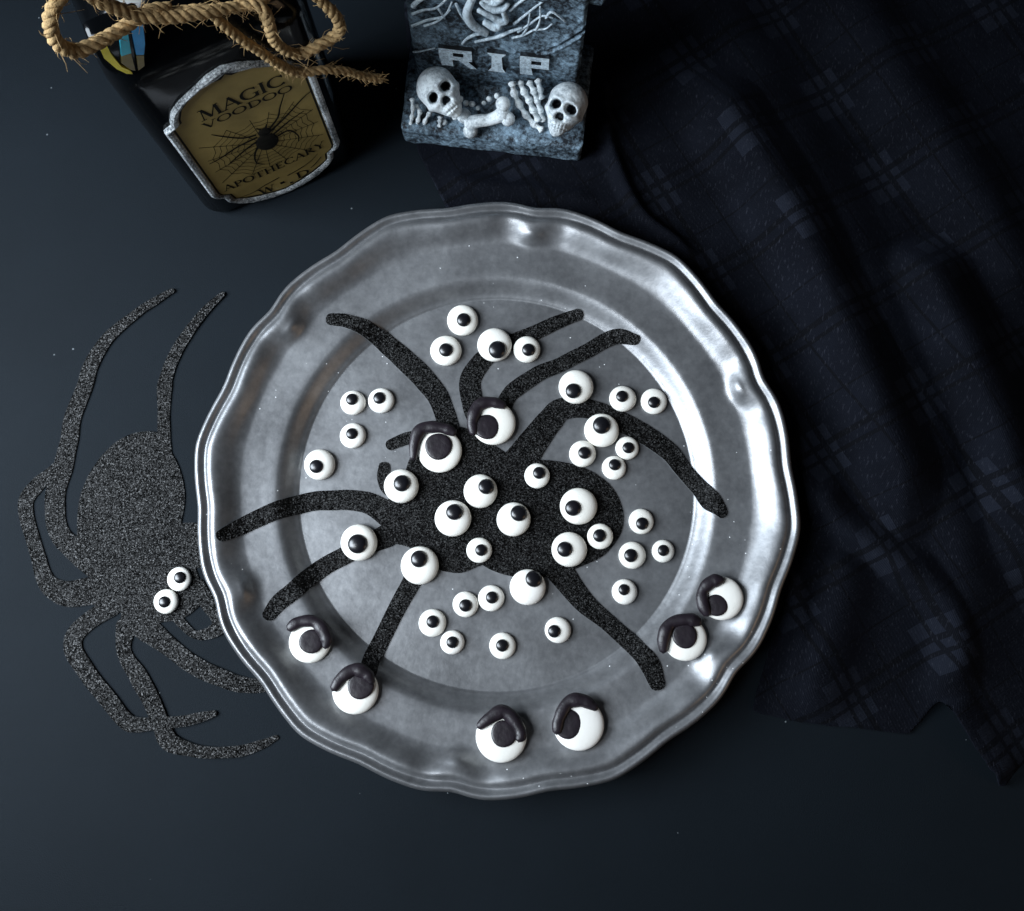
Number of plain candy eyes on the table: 39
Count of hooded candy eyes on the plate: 8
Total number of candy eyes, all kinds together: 47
